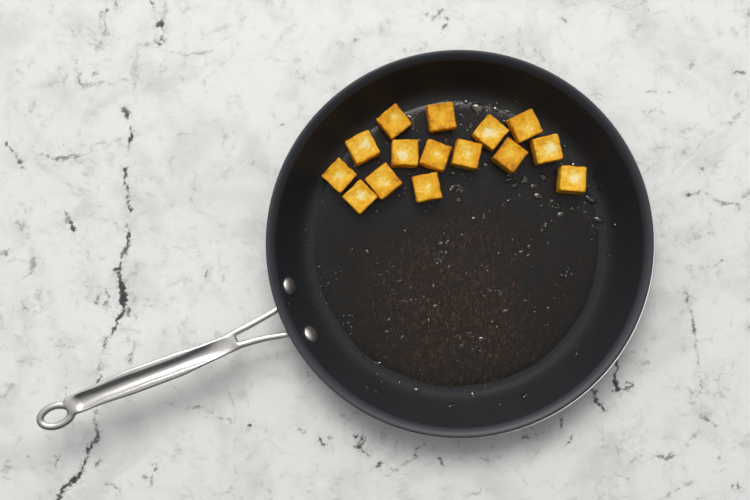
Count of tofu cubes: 15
